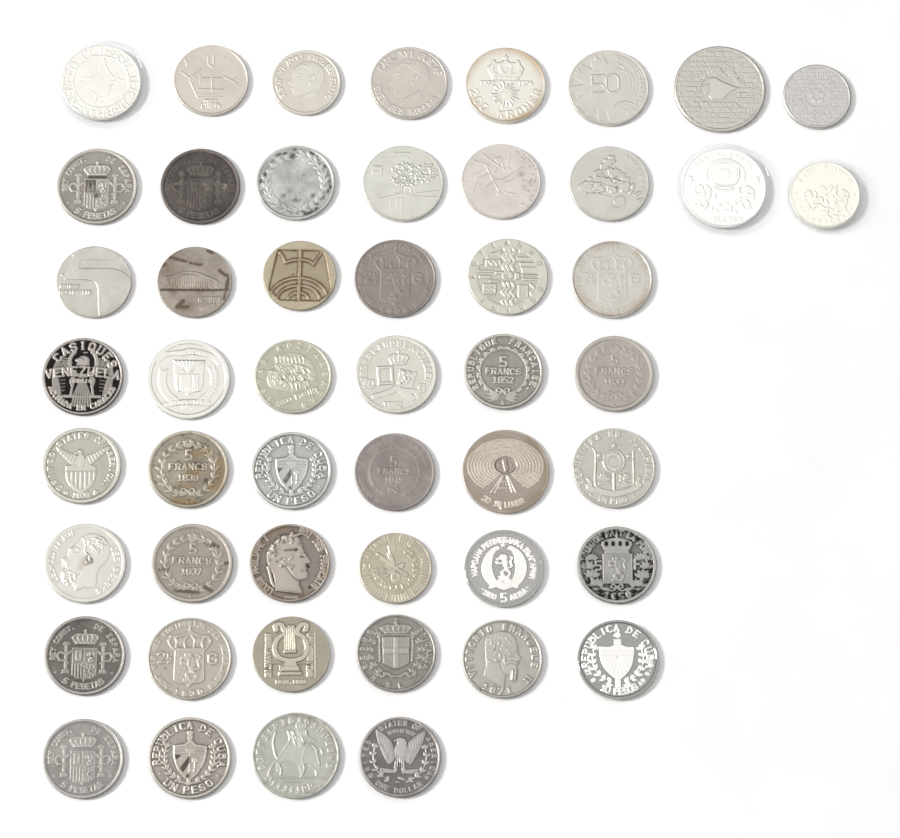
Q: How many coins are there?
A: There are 50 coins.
